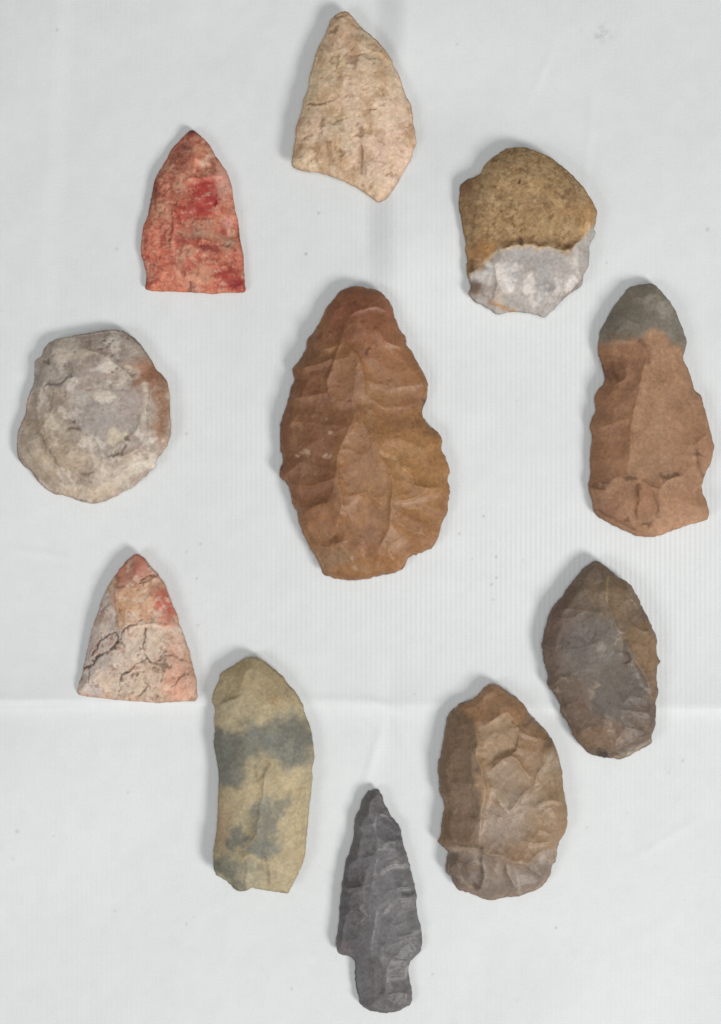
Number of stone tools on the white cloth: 11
